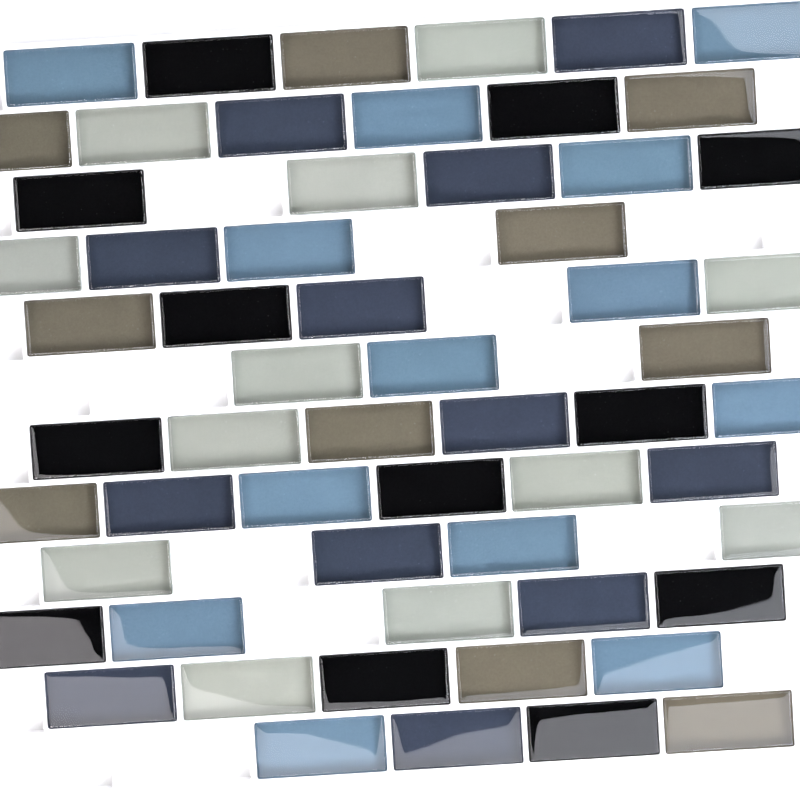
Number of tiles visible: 59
